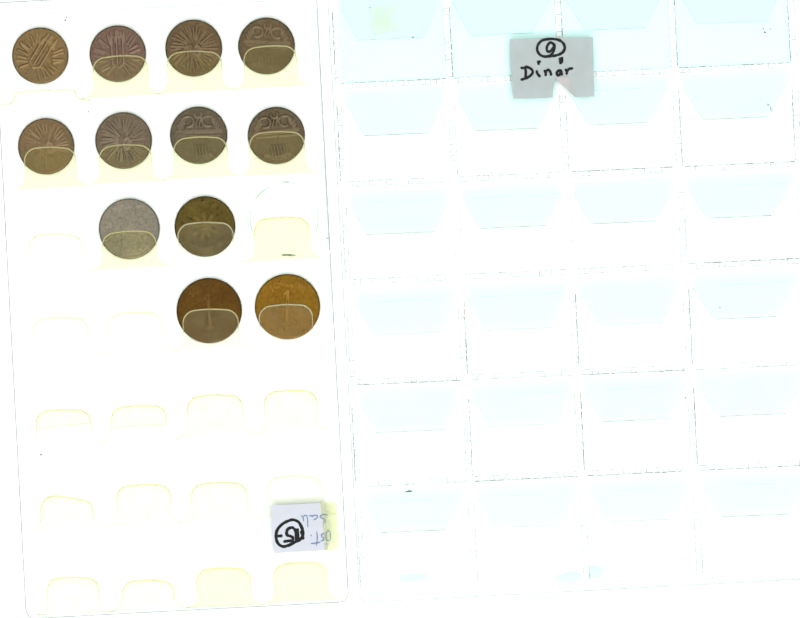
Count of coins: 12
